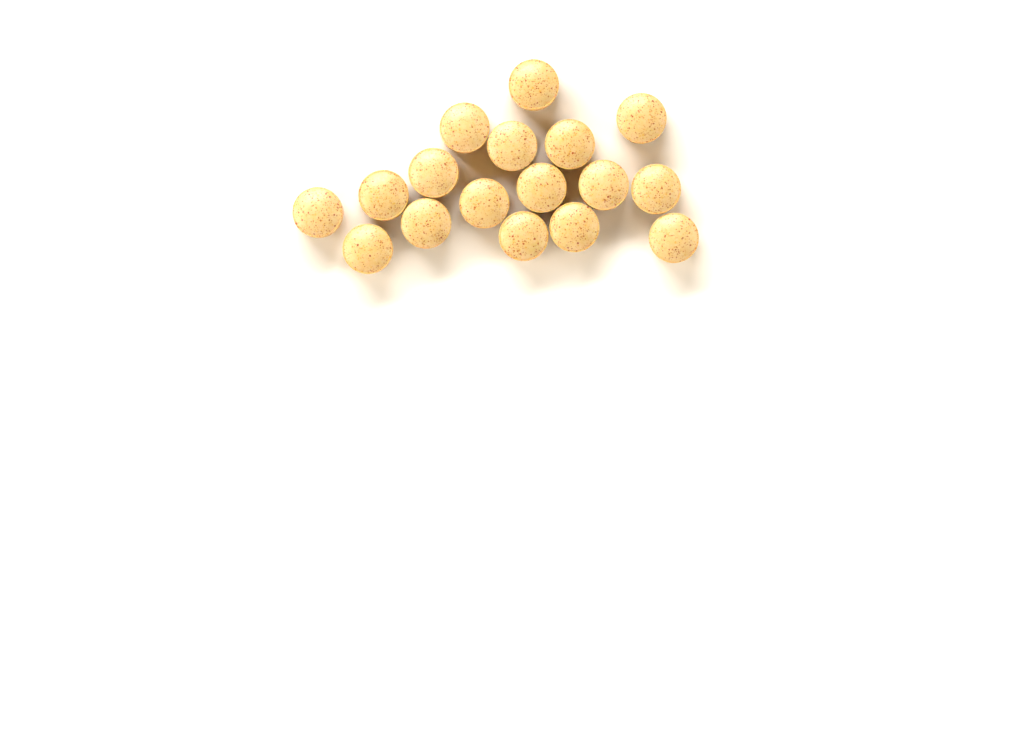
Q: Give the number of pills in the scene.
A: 17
